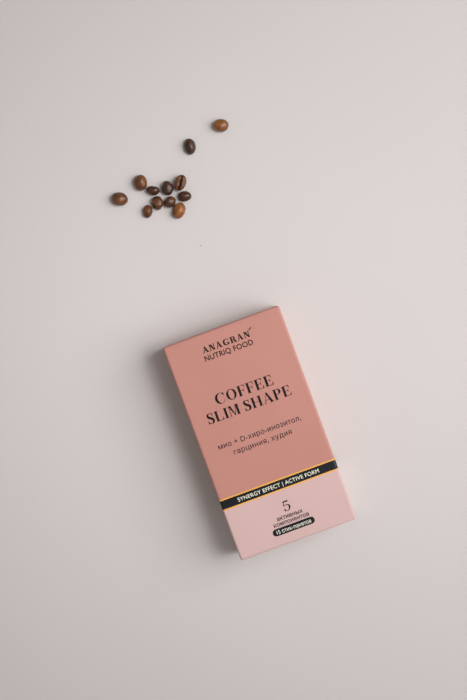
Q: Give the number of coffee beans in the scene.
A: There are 12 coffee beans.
